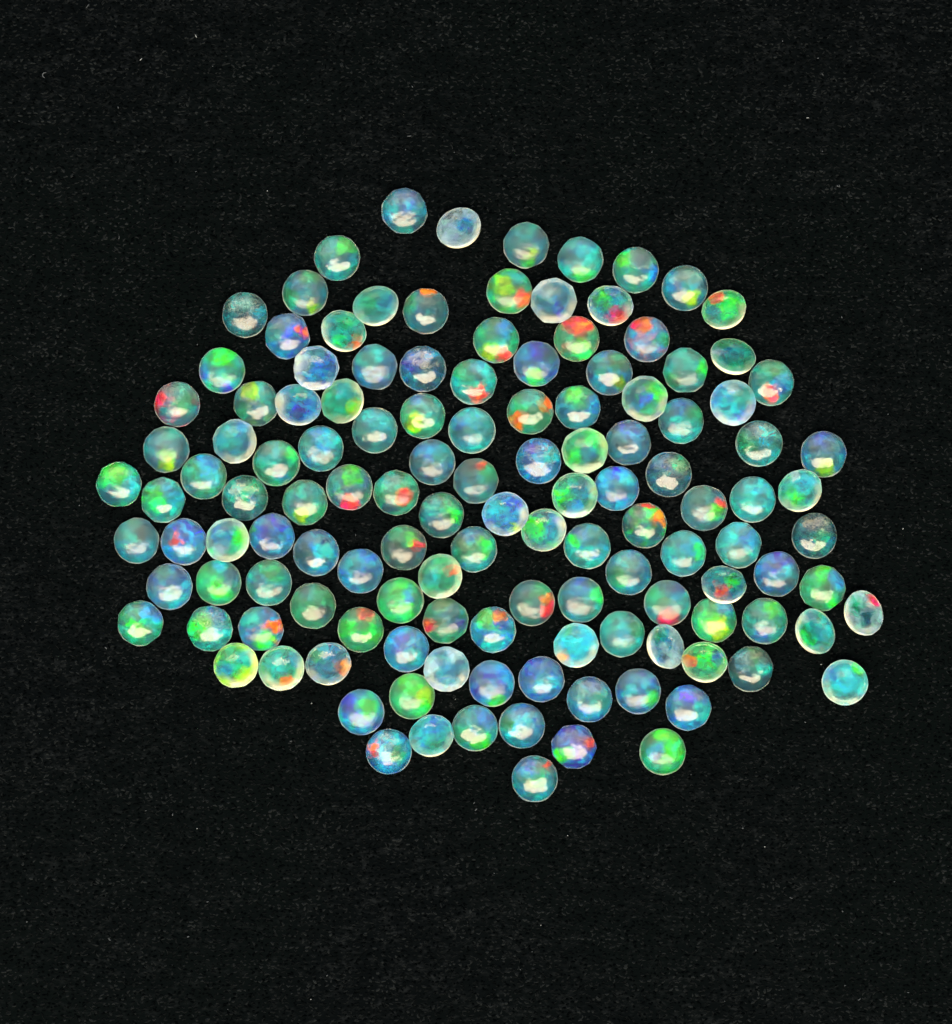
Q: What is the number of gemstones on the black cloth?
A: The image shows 130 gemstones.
